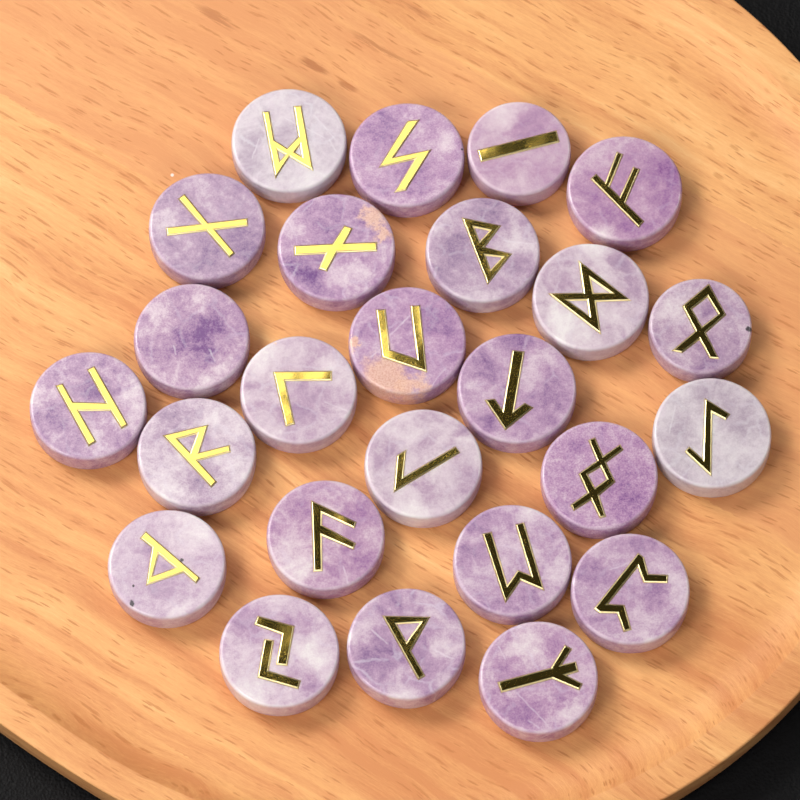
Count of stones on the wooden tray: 25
